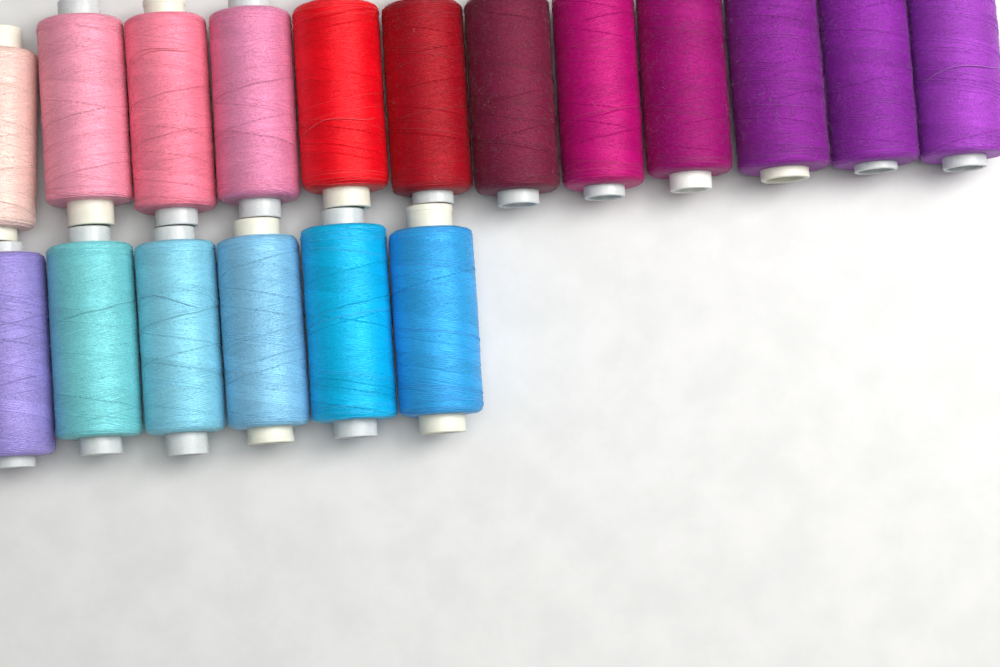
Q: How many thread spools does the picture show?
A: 18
